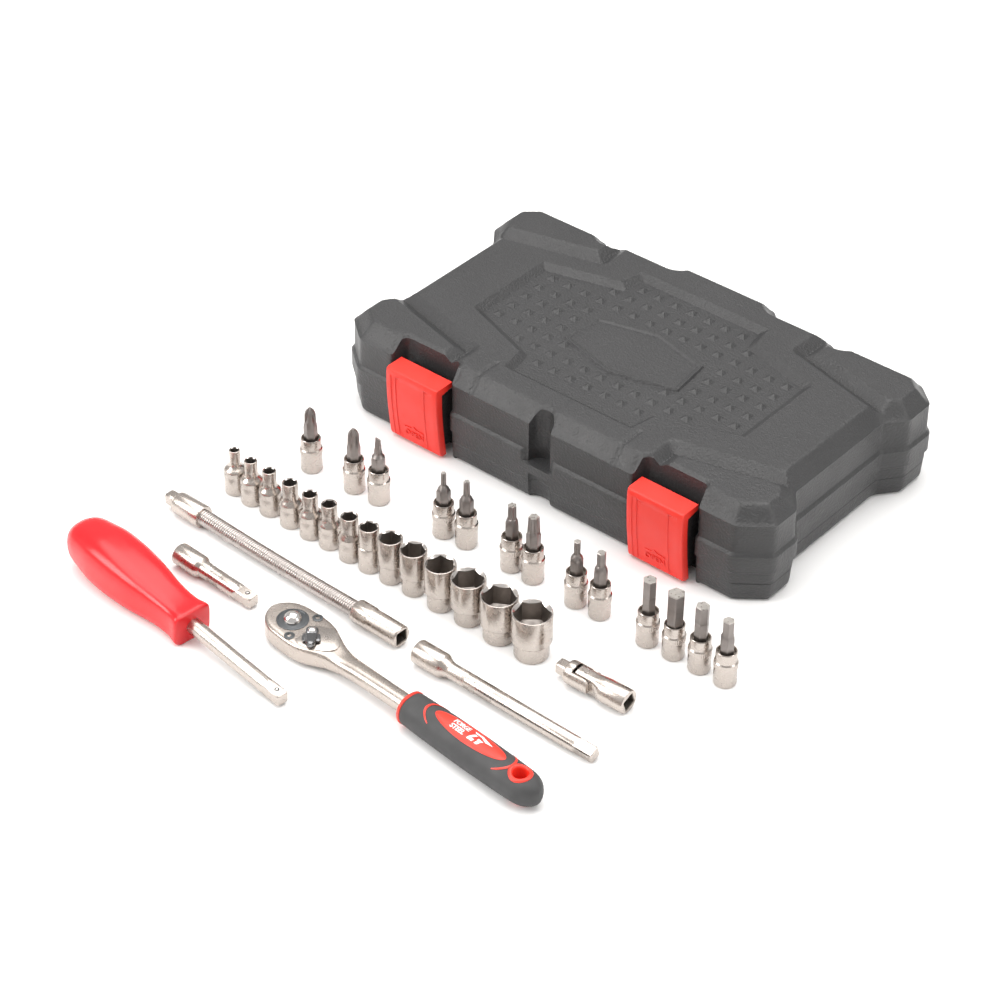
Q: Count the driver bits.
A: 13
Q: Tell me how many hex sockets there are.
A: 14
